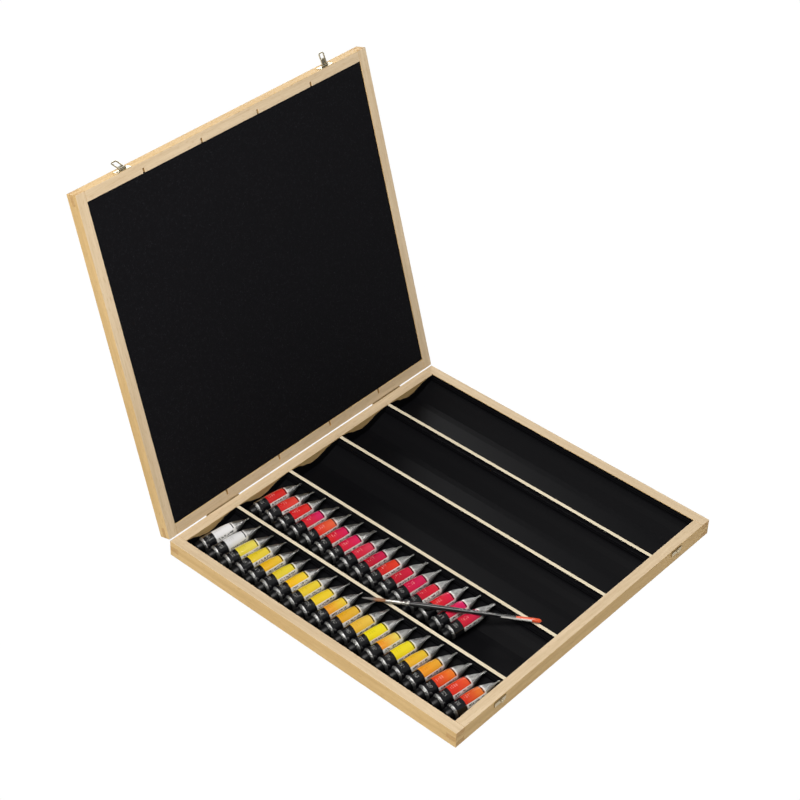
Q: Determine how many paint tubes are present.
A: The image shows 36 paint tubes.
